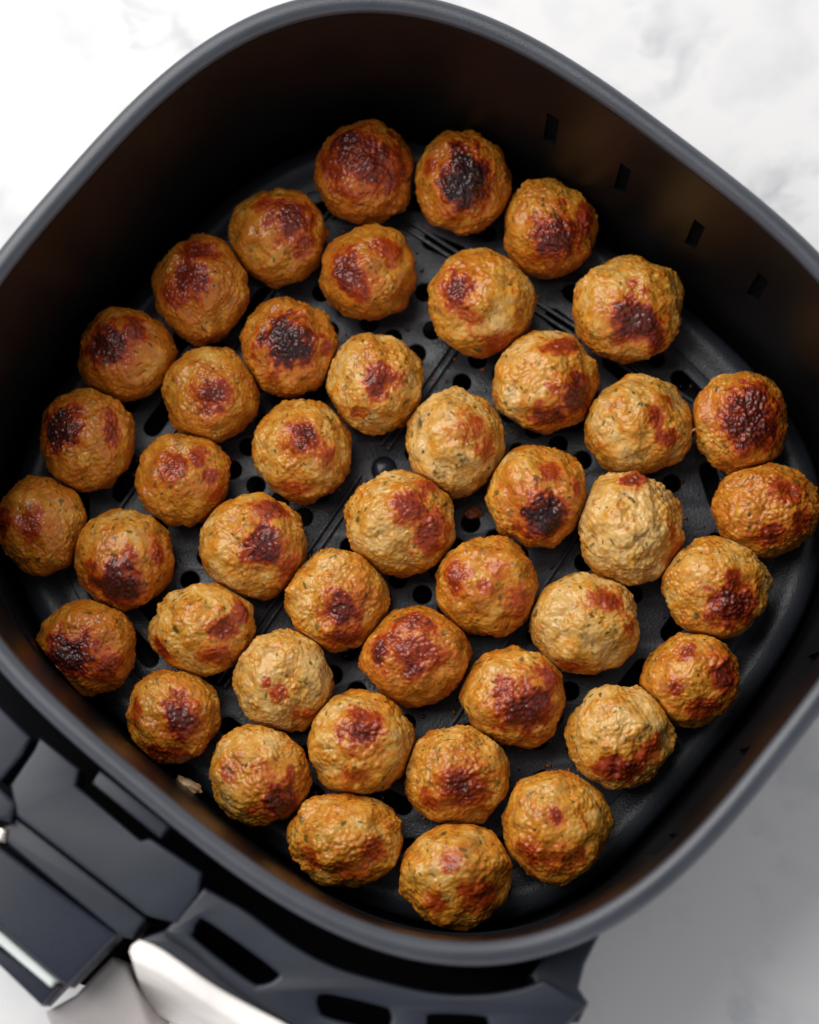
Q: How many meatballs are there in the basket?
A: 44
